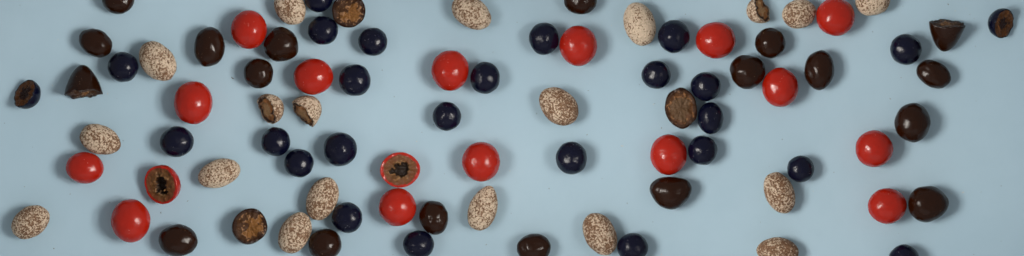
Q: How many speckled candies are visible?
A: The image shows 19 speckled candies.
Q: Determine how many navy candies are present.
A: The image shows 26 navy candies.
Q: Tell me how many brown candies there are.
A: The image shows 22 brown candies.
